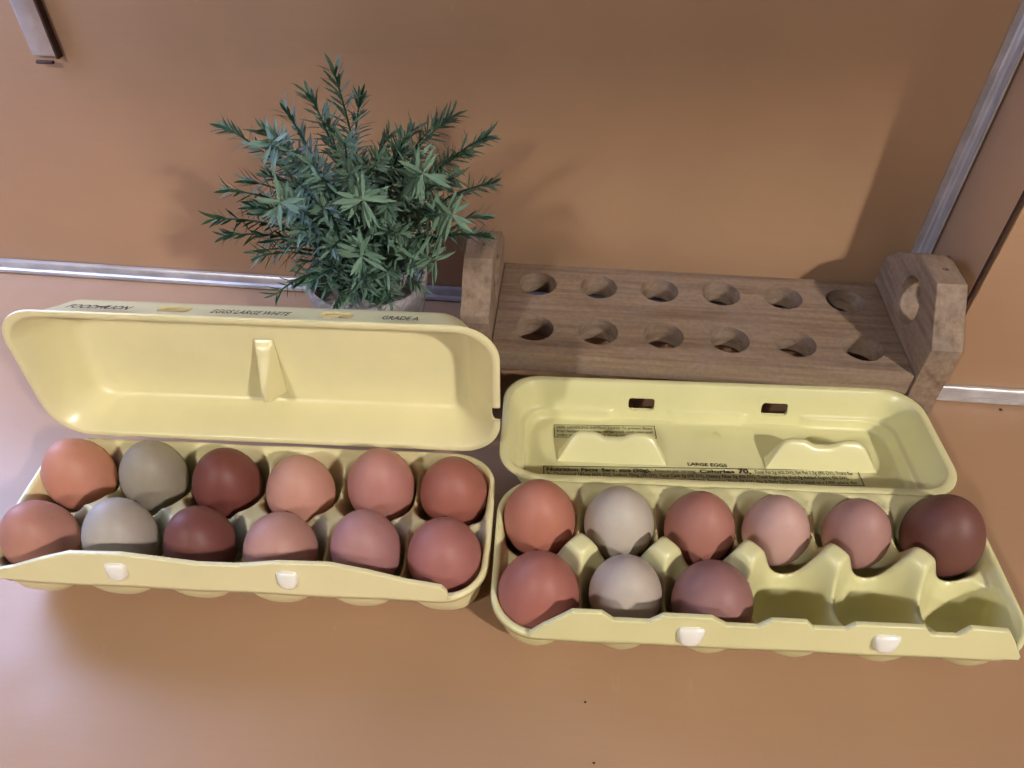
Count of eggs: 21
